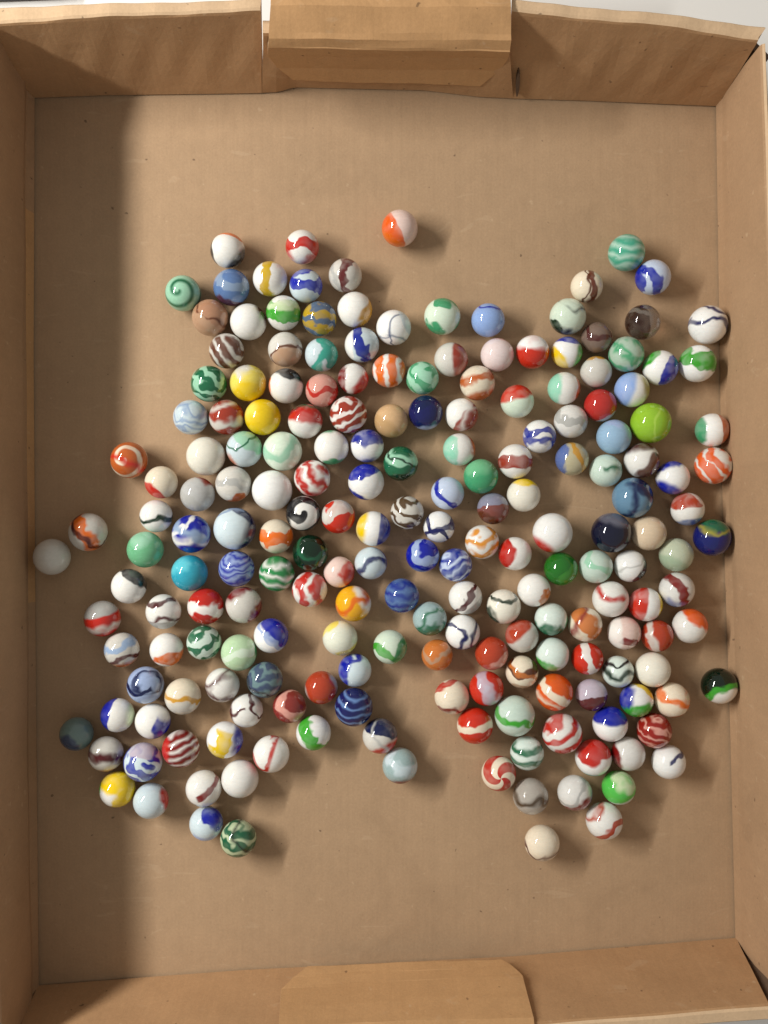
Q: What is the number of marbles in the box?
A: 200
